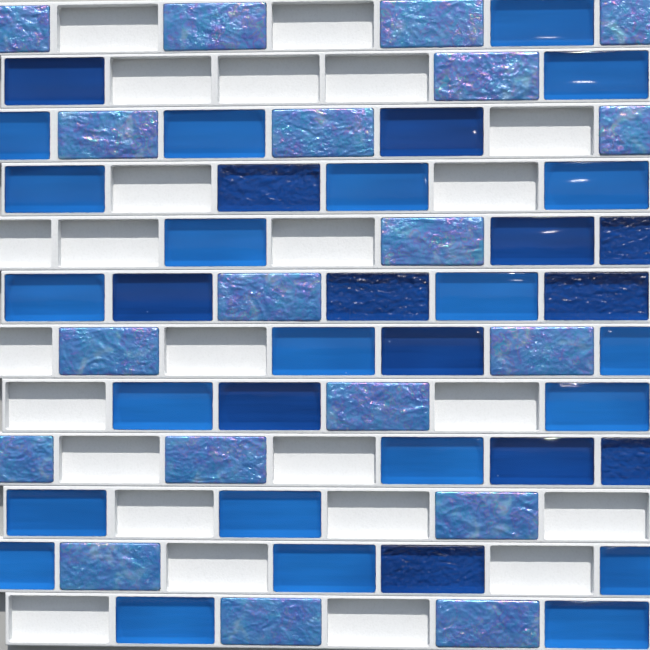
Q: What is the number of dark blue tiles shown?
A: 13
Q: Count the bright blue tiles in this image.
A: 22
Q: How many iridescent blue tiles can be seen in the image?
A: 19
